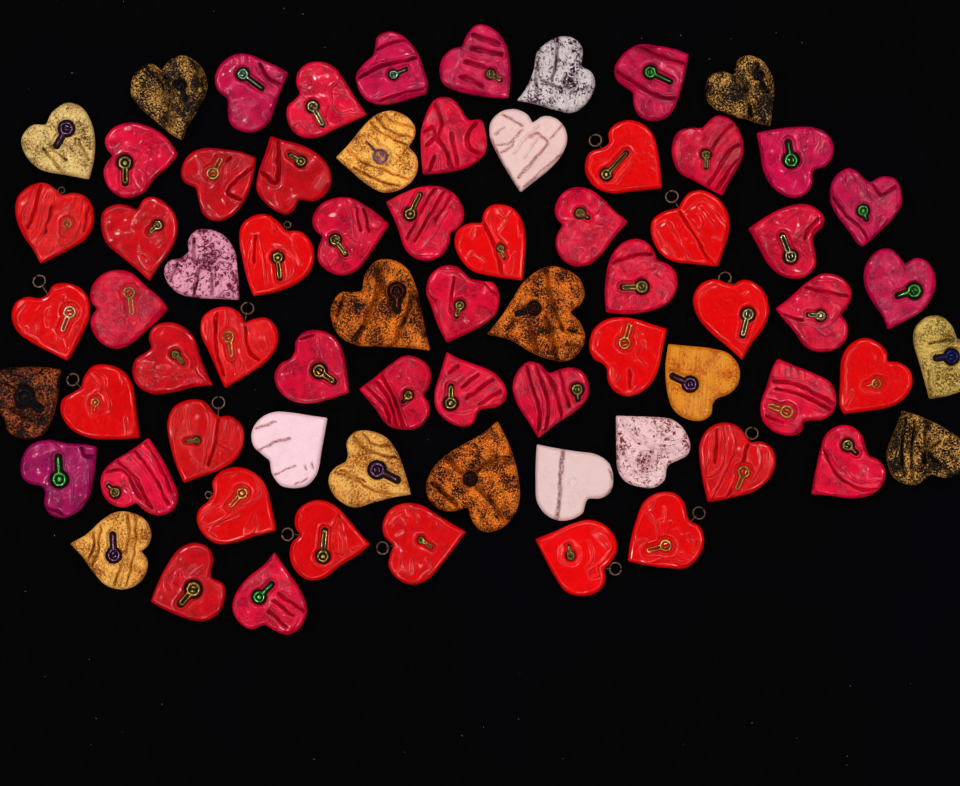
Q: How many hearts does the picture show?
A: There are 70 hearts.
